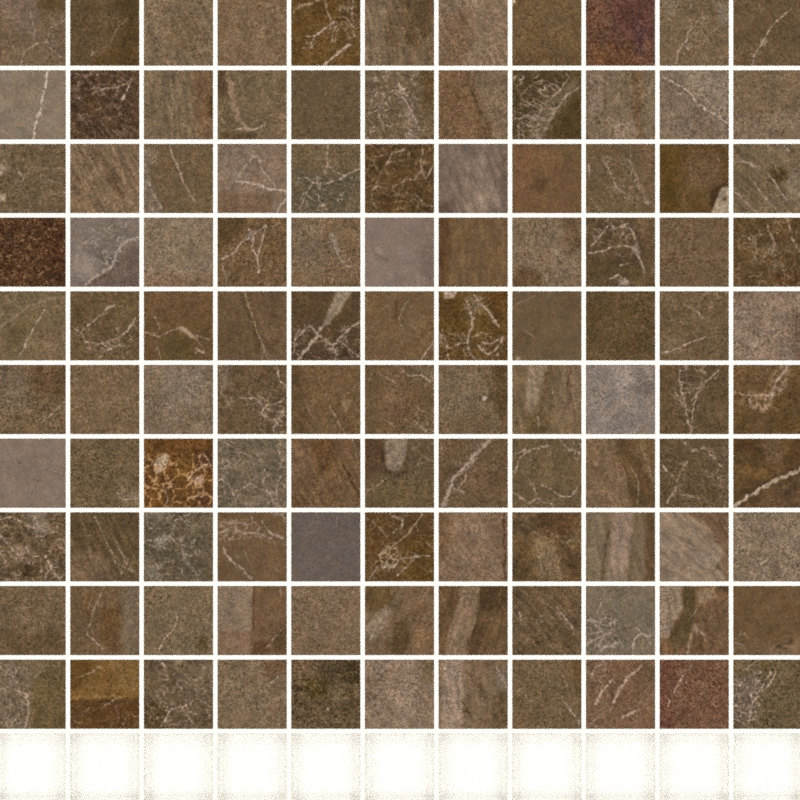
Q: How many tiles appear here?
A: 110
